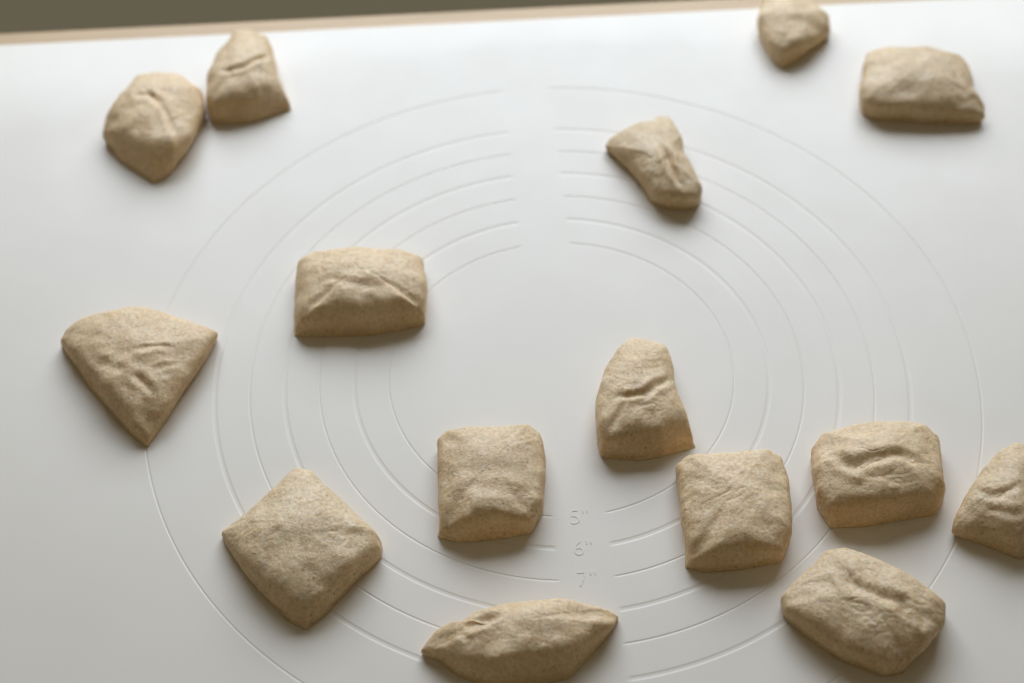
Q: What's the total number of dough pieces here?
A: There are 15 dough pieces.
